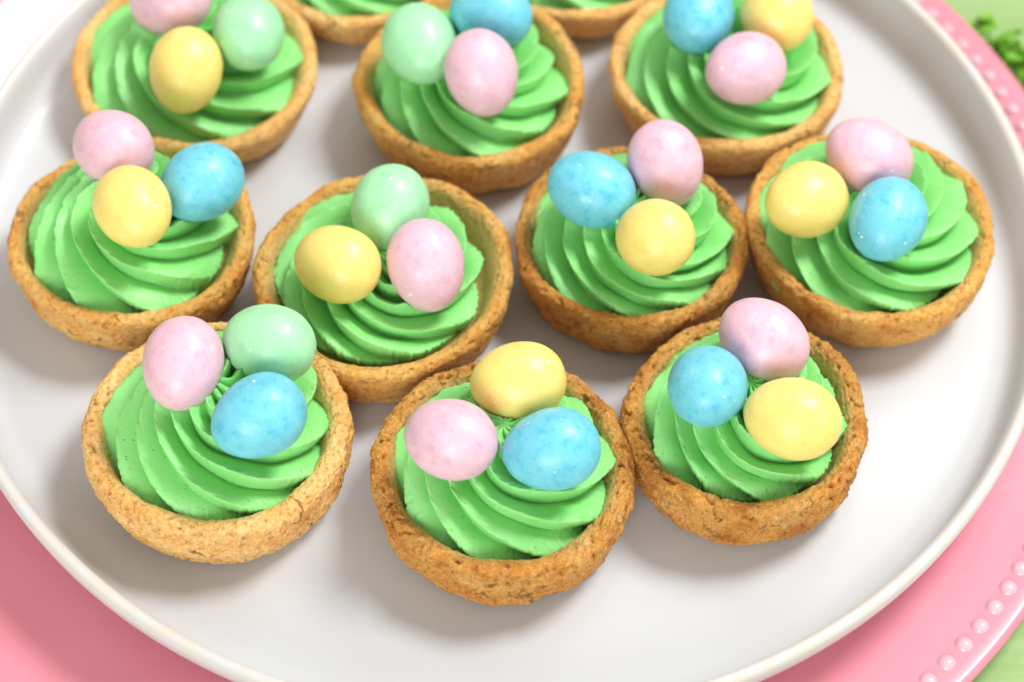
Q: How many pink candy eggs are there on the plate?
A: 10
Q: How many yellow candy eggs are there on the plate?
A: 8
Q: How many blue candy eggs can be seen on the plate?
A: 8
